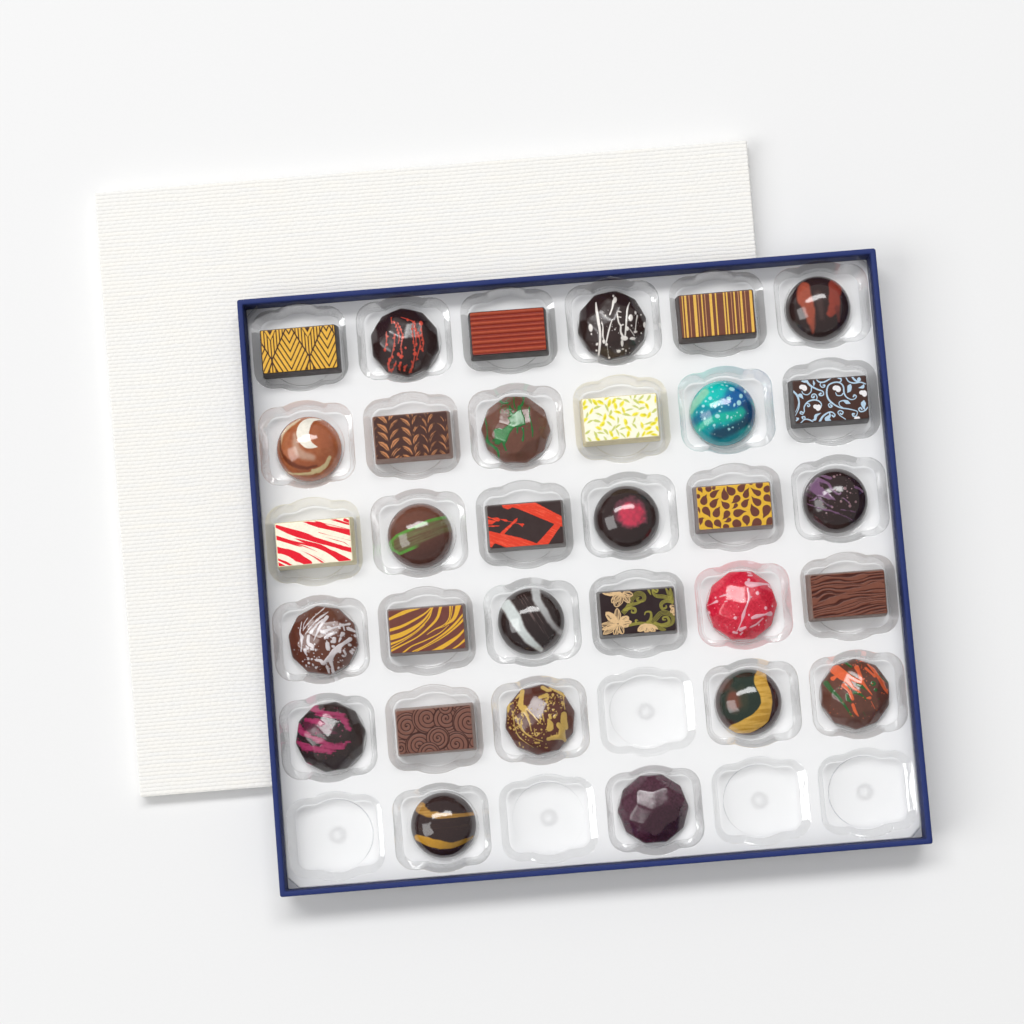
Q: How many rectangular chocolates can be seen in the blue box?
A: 13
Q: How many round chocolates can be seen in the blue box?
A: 18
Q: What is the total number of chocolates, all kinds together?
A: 31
